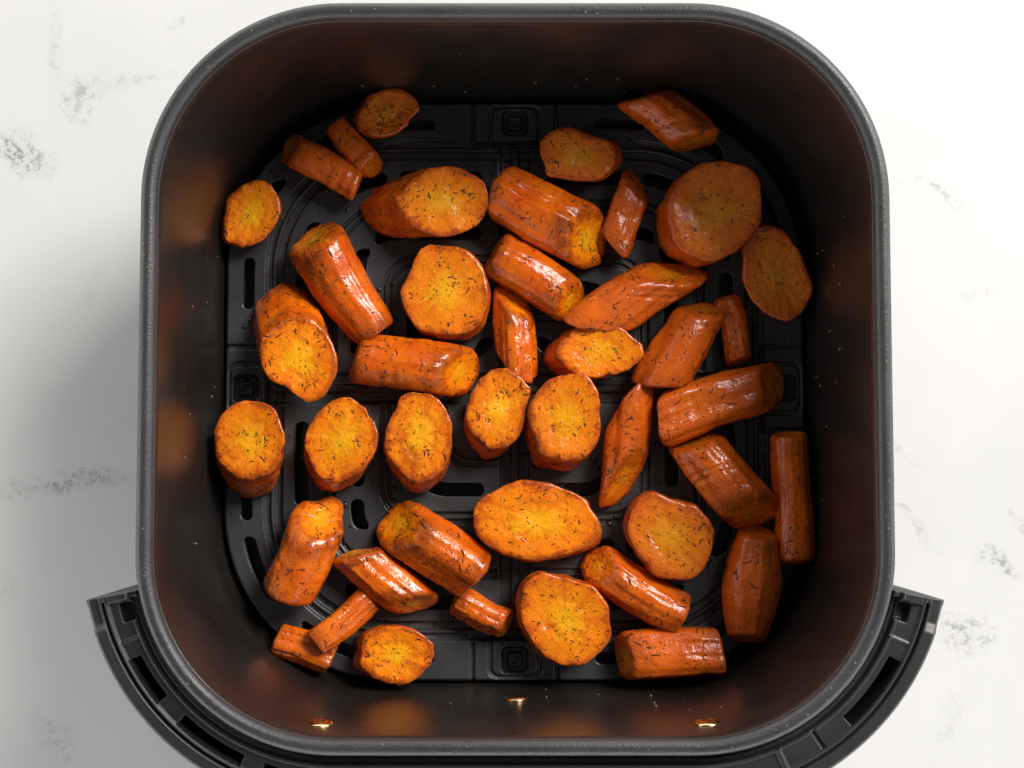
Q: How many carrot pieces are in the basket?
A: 43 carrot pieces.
